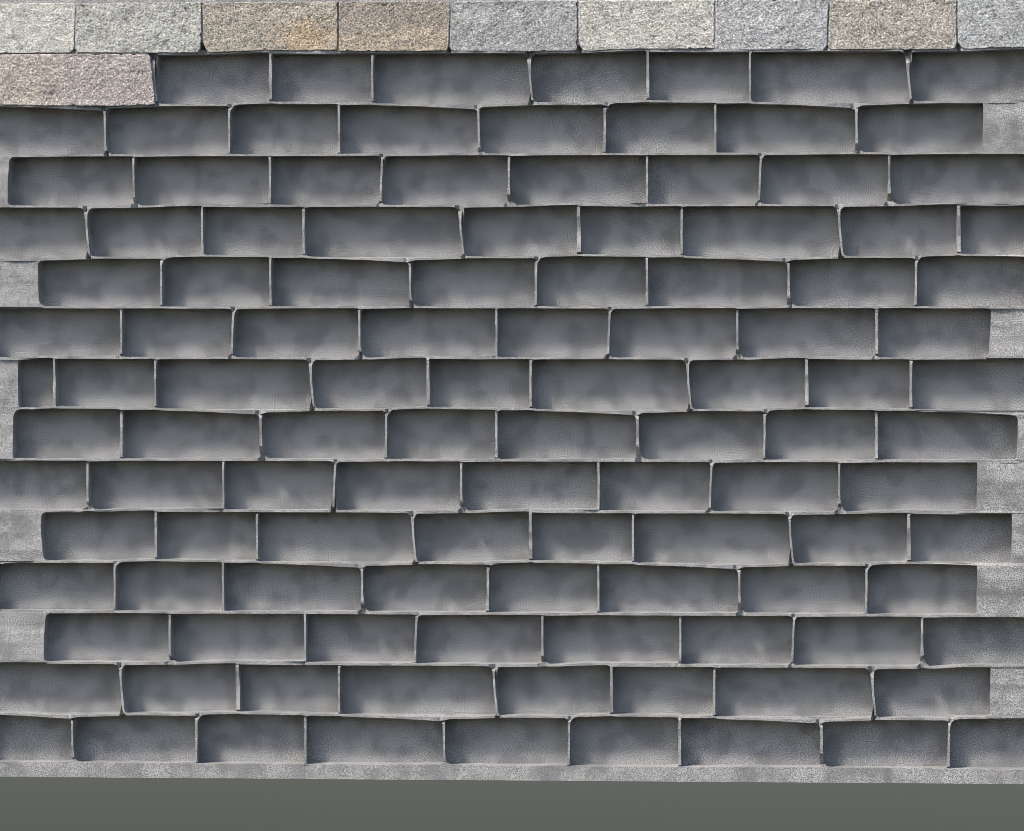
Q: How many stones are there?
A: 10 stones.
